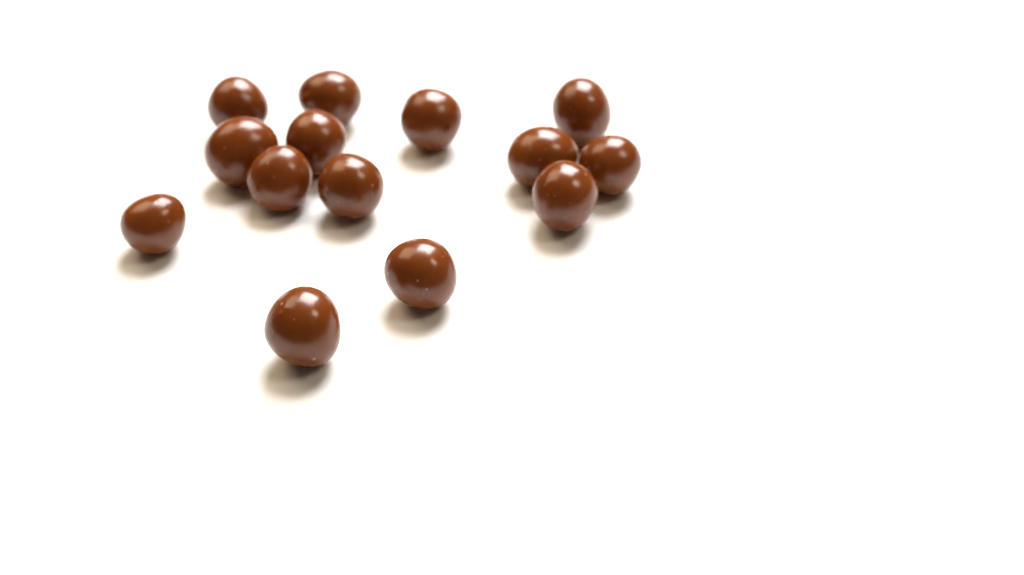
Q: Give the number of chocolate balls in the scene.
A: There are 14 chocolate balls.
